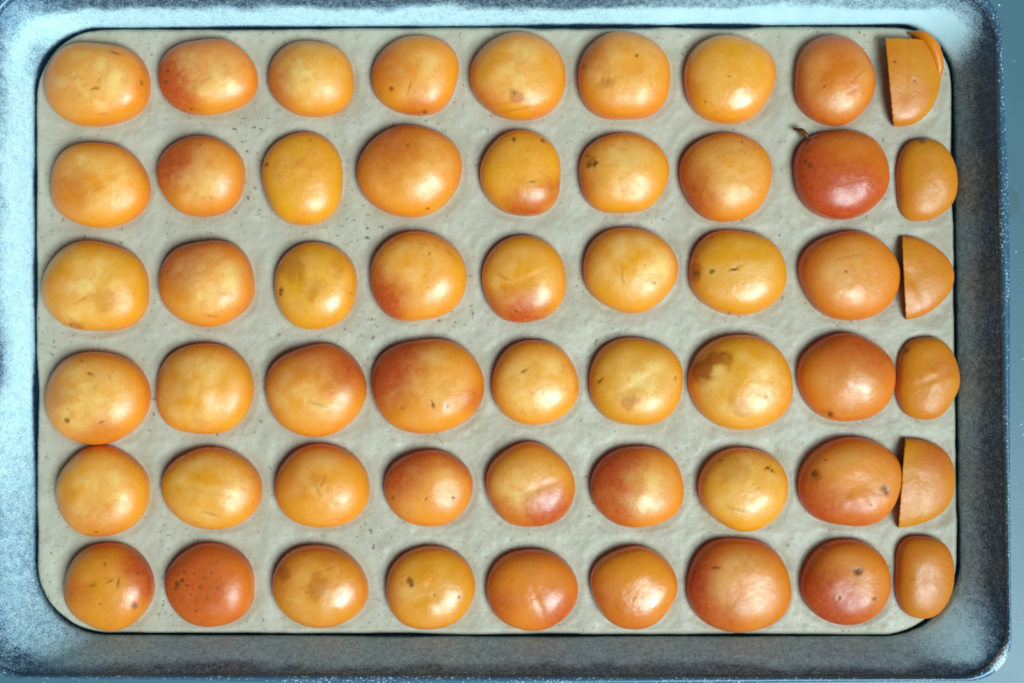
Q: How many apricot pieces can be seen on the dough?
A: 54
